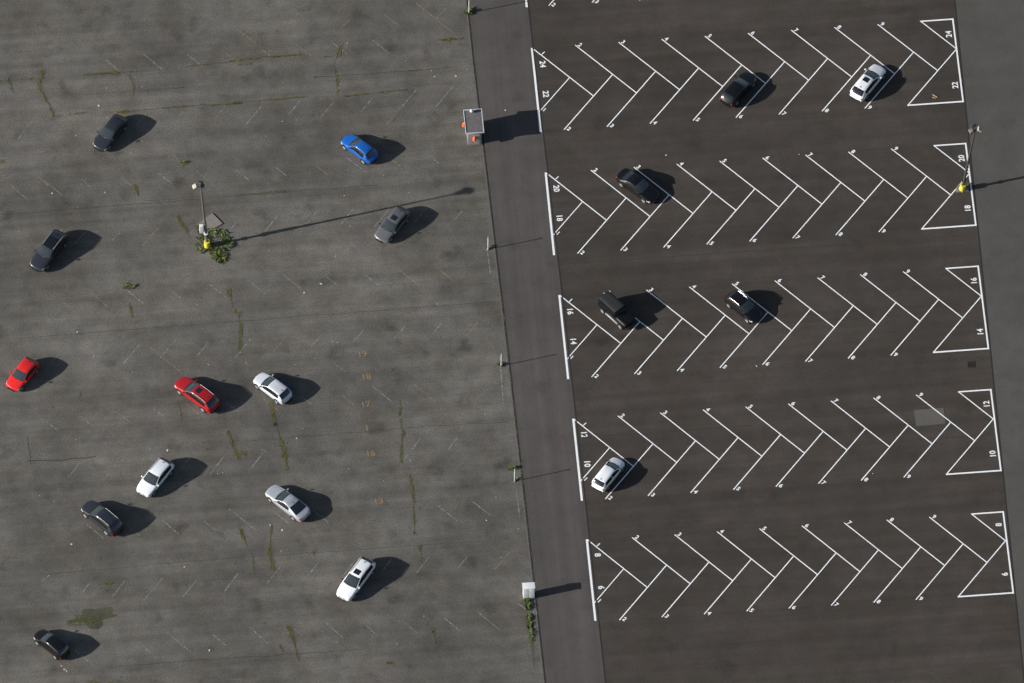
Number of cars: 18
